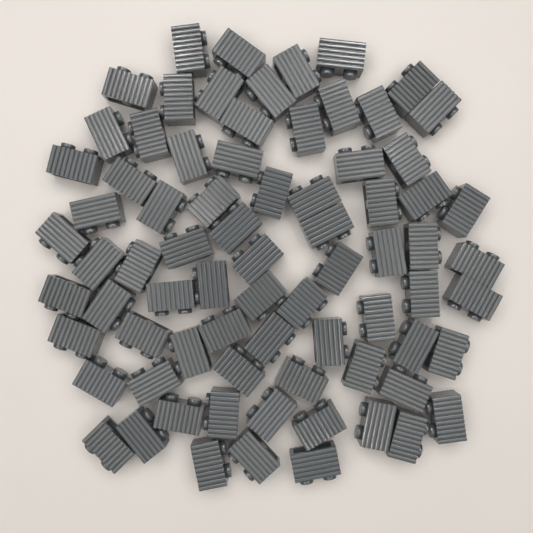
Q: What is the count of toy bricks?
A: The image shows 76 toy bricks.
